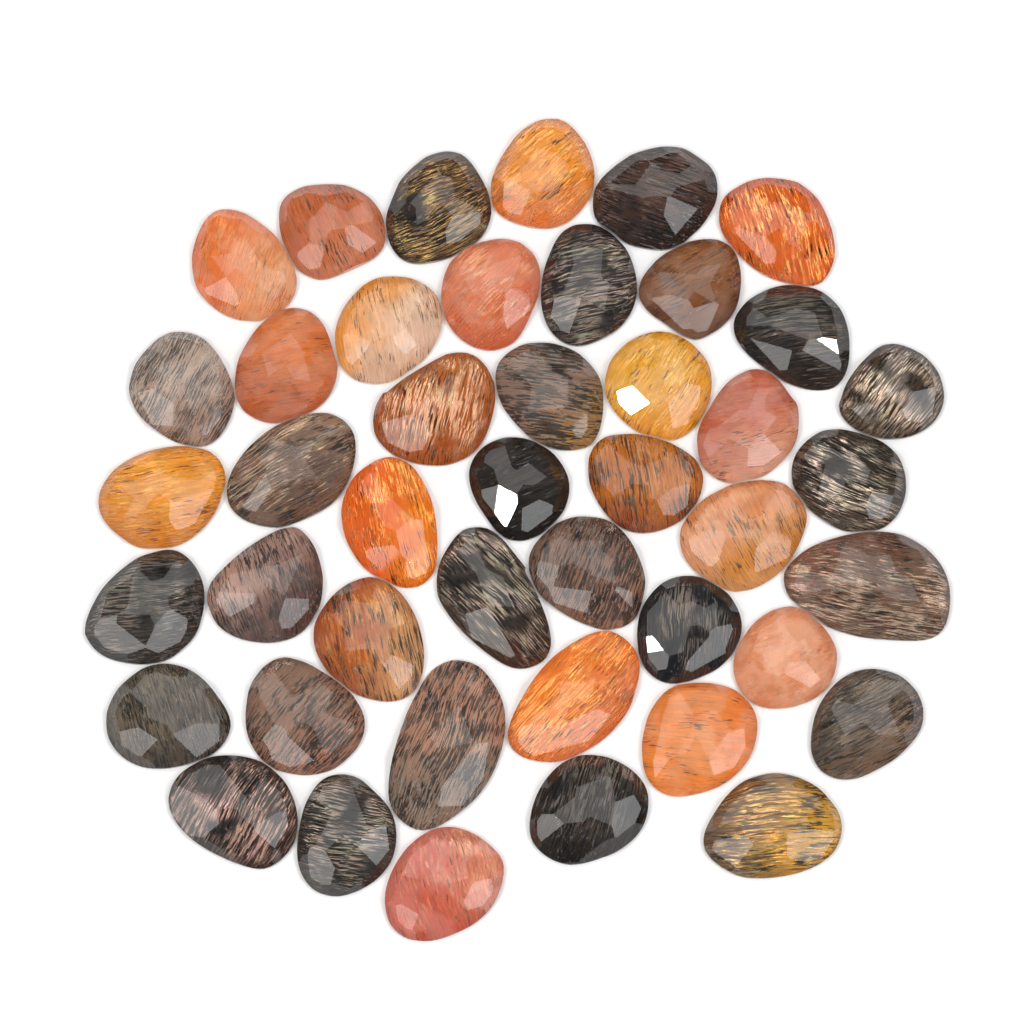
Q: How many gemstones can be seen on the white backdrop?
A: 44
